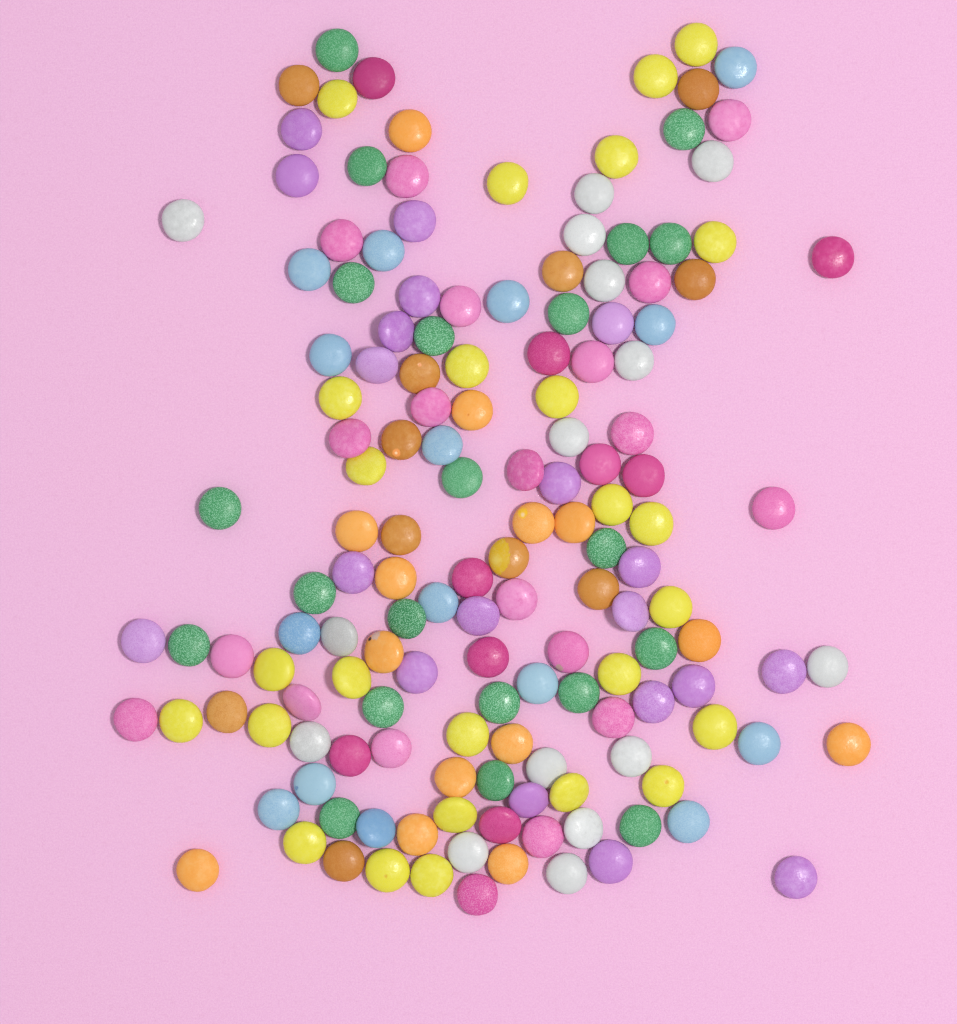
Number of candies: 151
